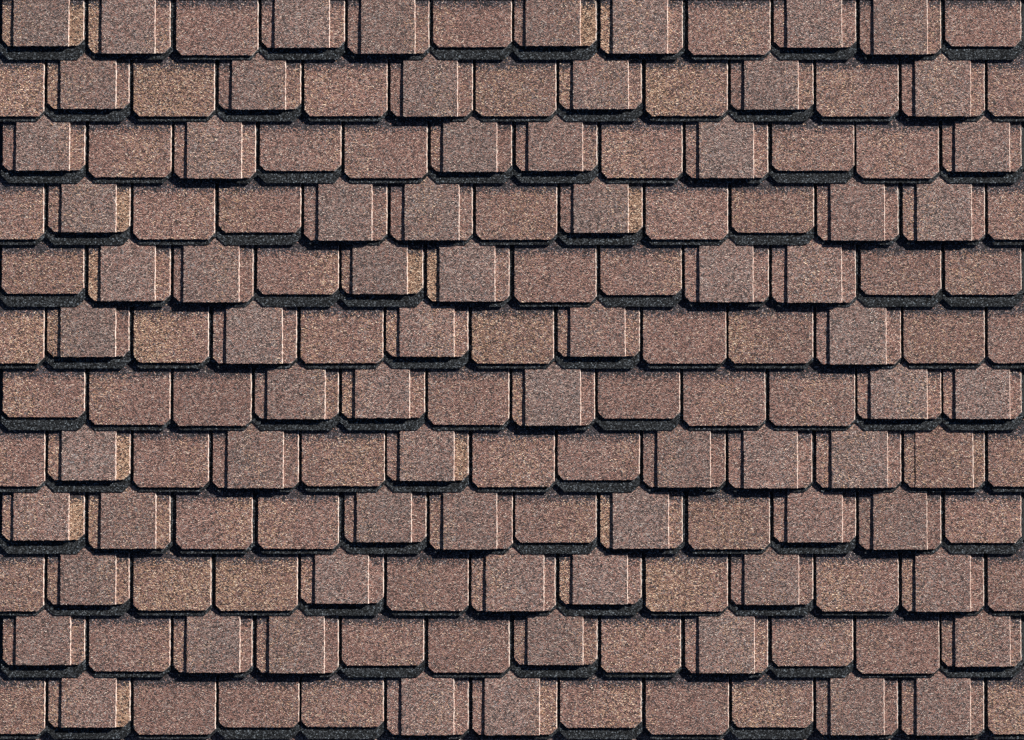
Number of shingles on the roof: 150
